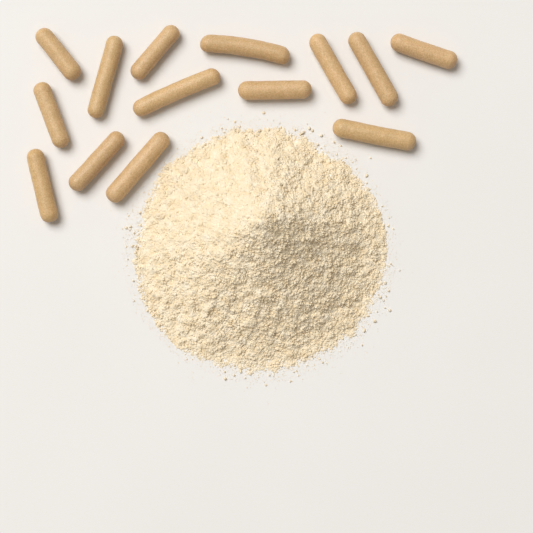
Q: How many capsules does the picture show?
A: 14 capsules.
